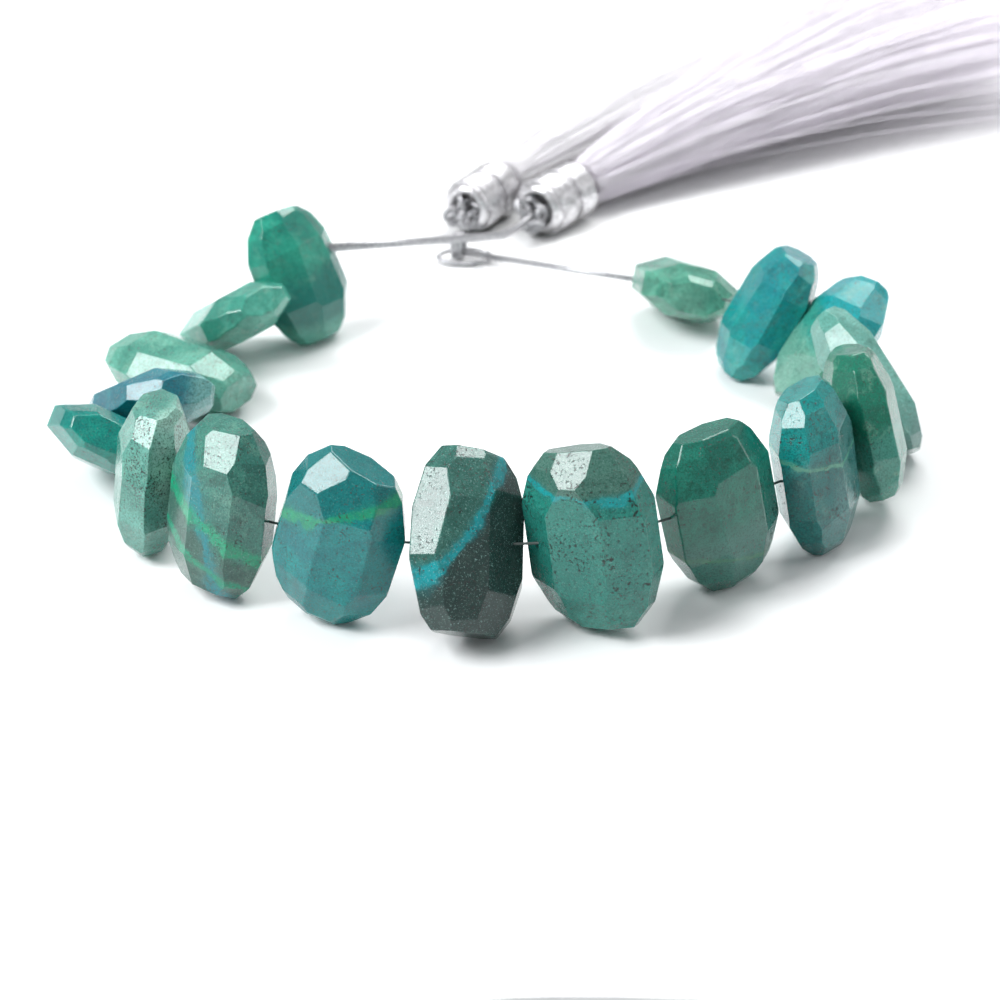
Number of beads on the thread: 17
